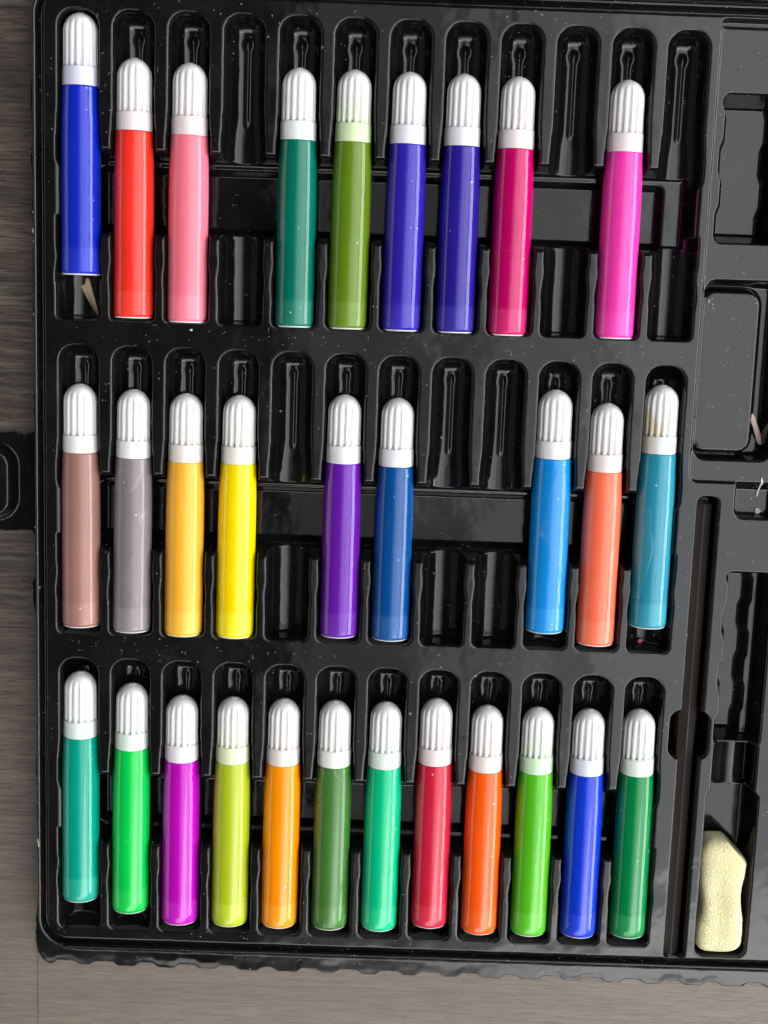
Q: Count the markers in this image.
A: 30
